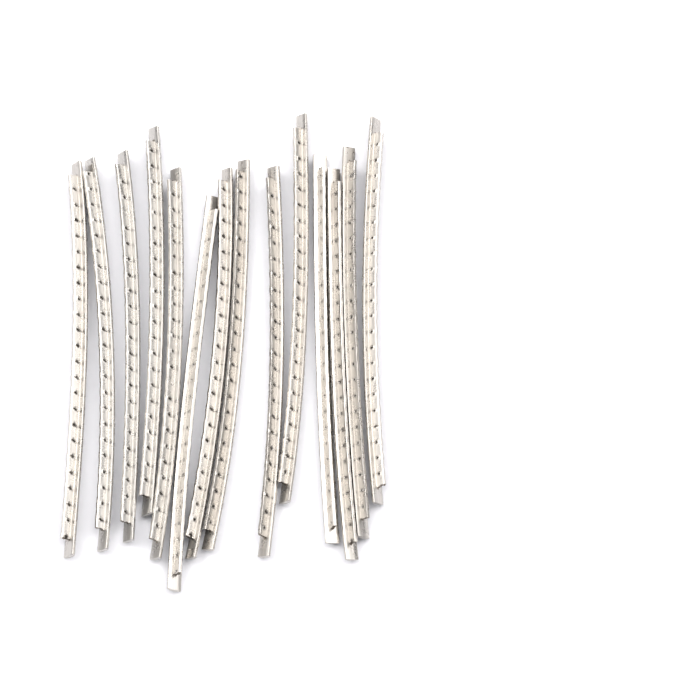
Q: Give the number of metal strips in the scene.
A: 14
